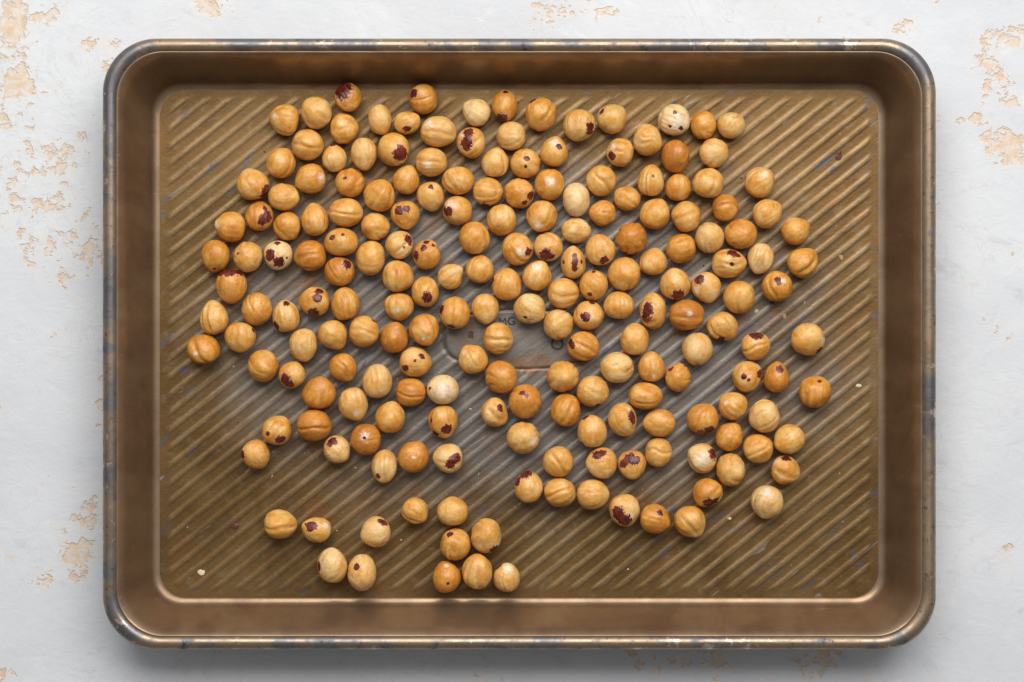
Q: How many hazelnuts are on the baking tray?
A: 200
